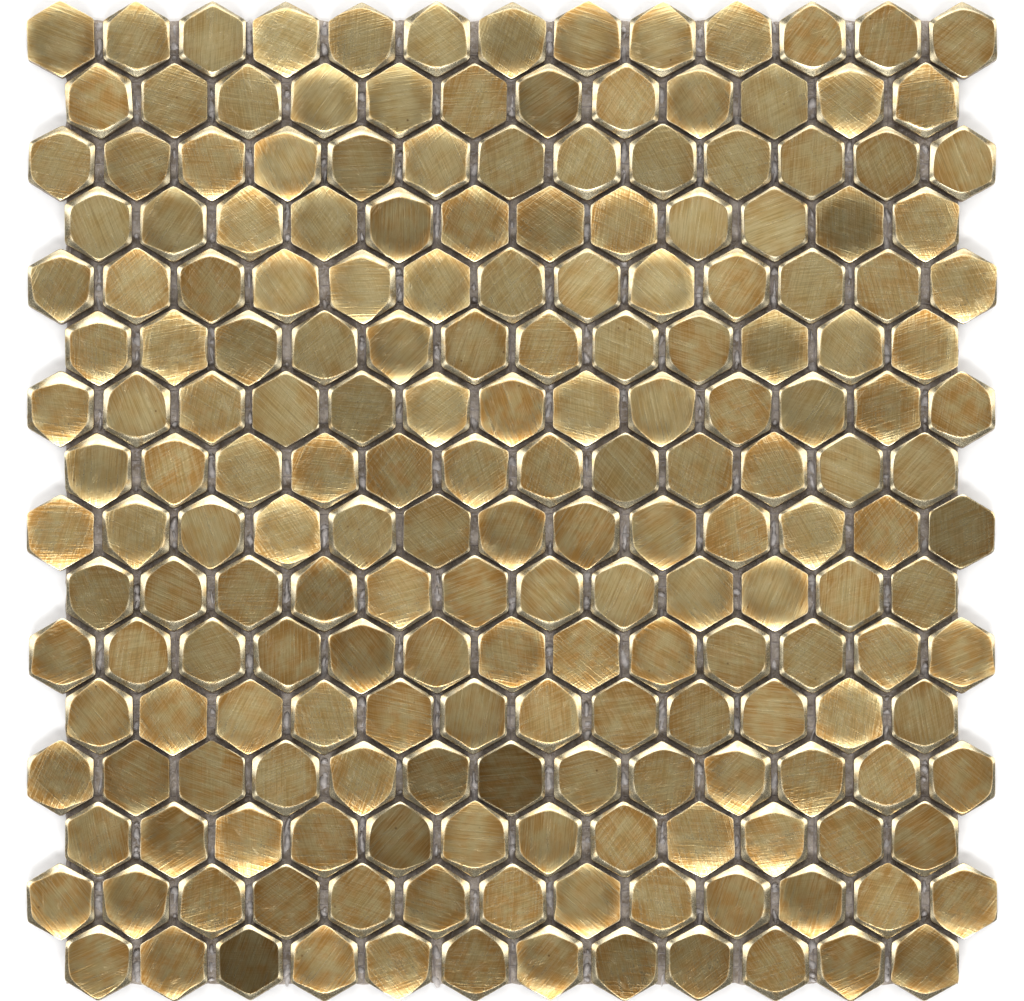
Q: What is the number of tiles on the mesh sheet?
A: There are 200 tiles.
